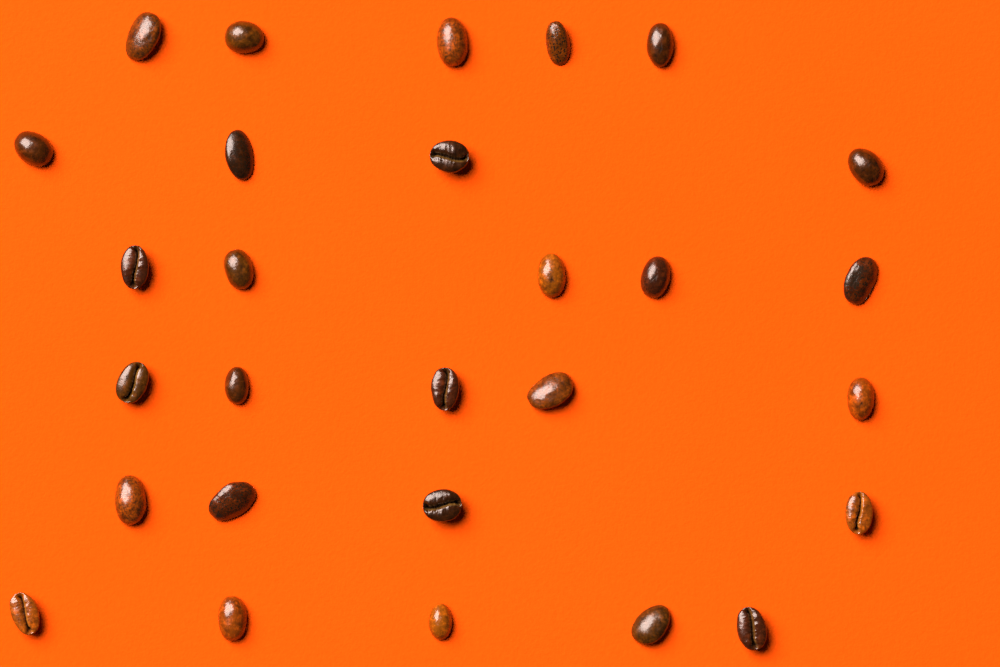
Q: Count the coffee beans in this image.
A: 28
